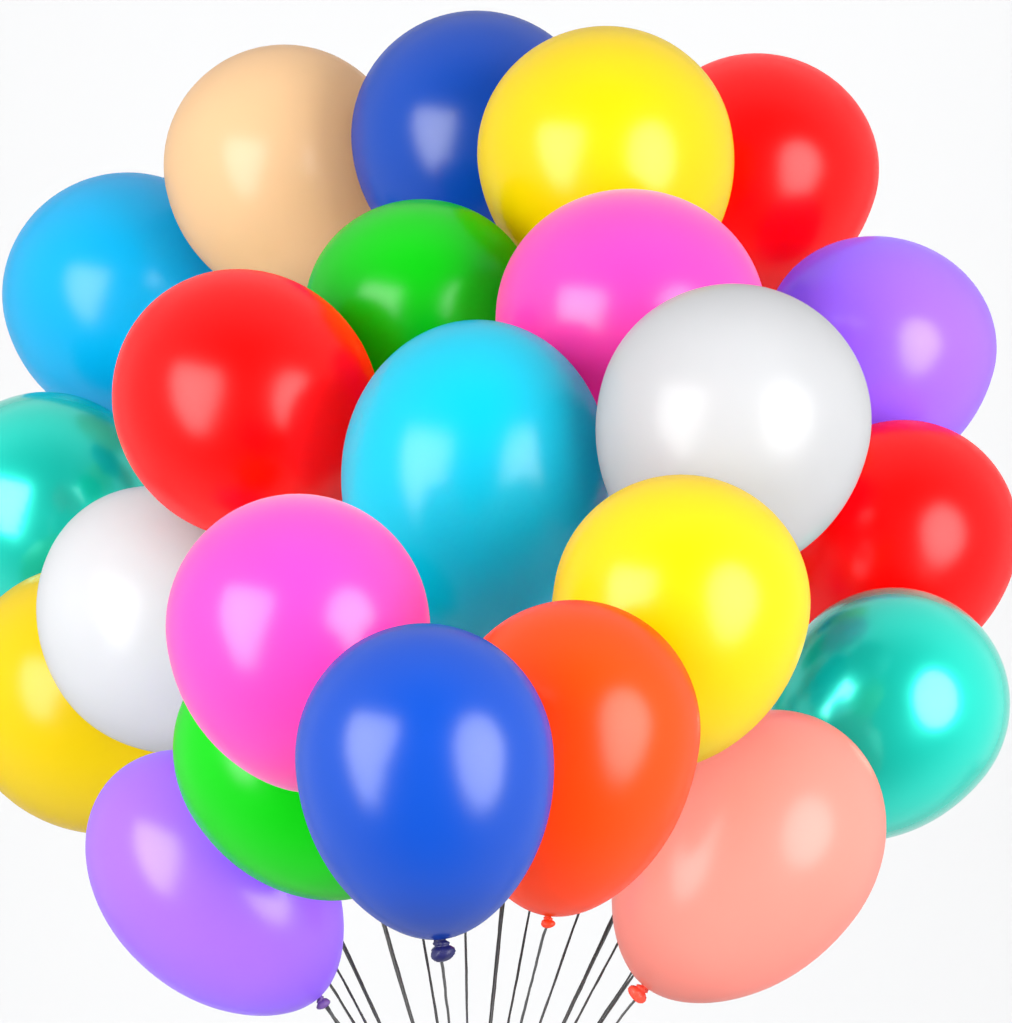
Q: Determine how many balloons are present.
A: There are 23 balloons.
